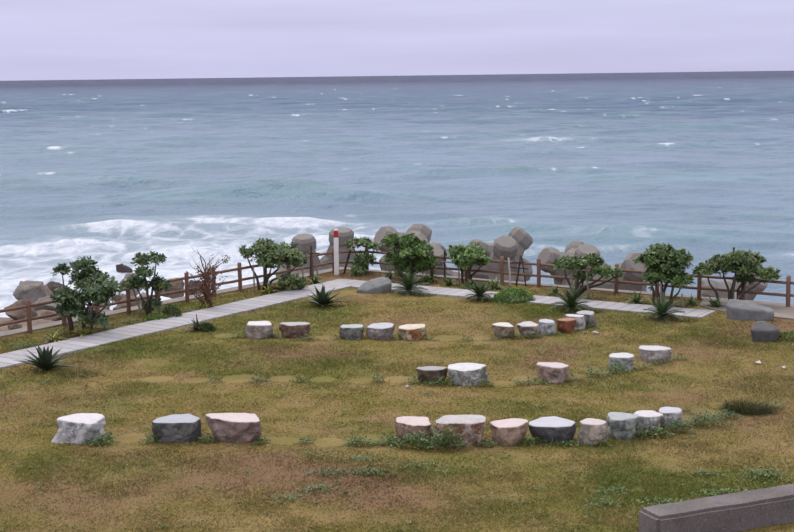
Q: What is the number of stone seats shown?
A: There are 27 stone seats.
